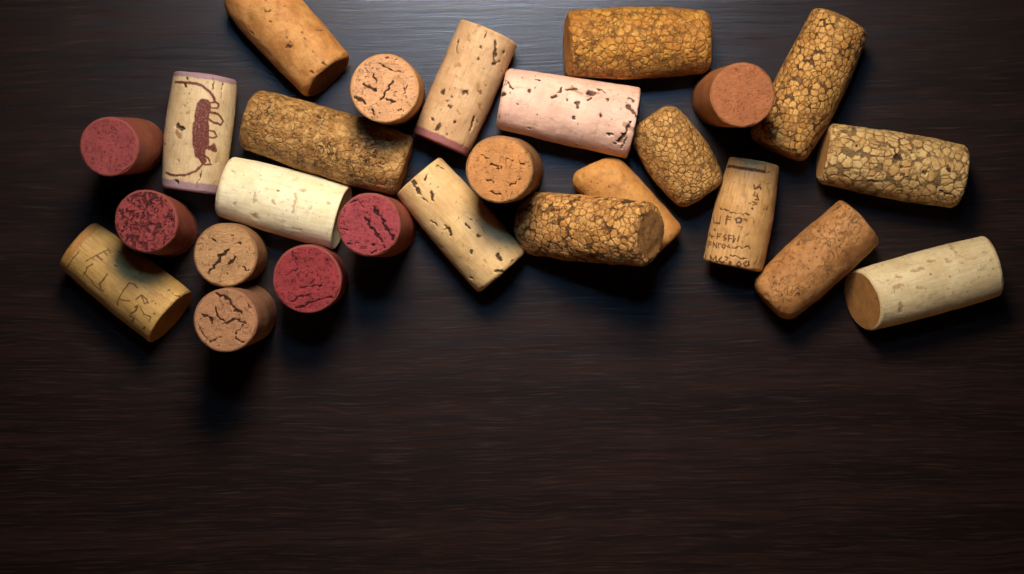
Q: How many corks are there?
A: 26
